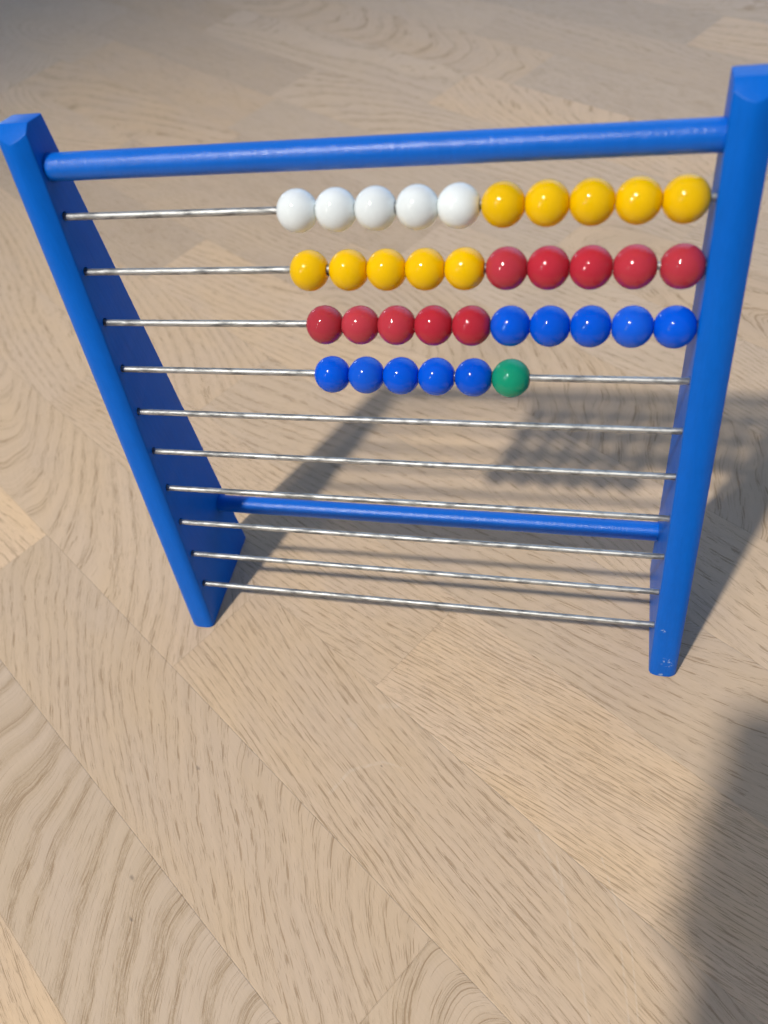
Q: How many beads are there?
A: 36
